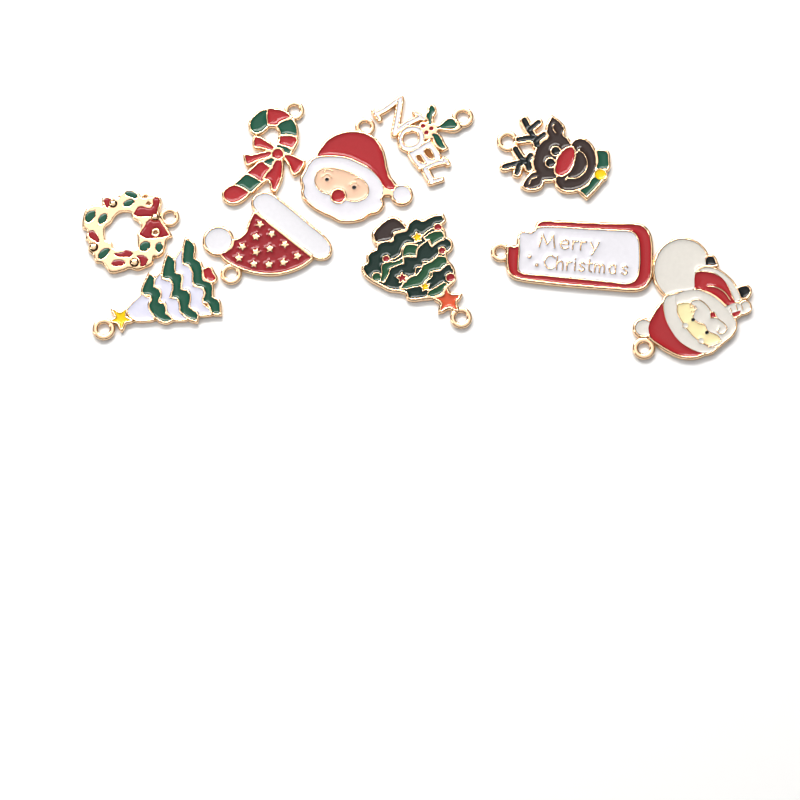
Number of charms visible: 10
